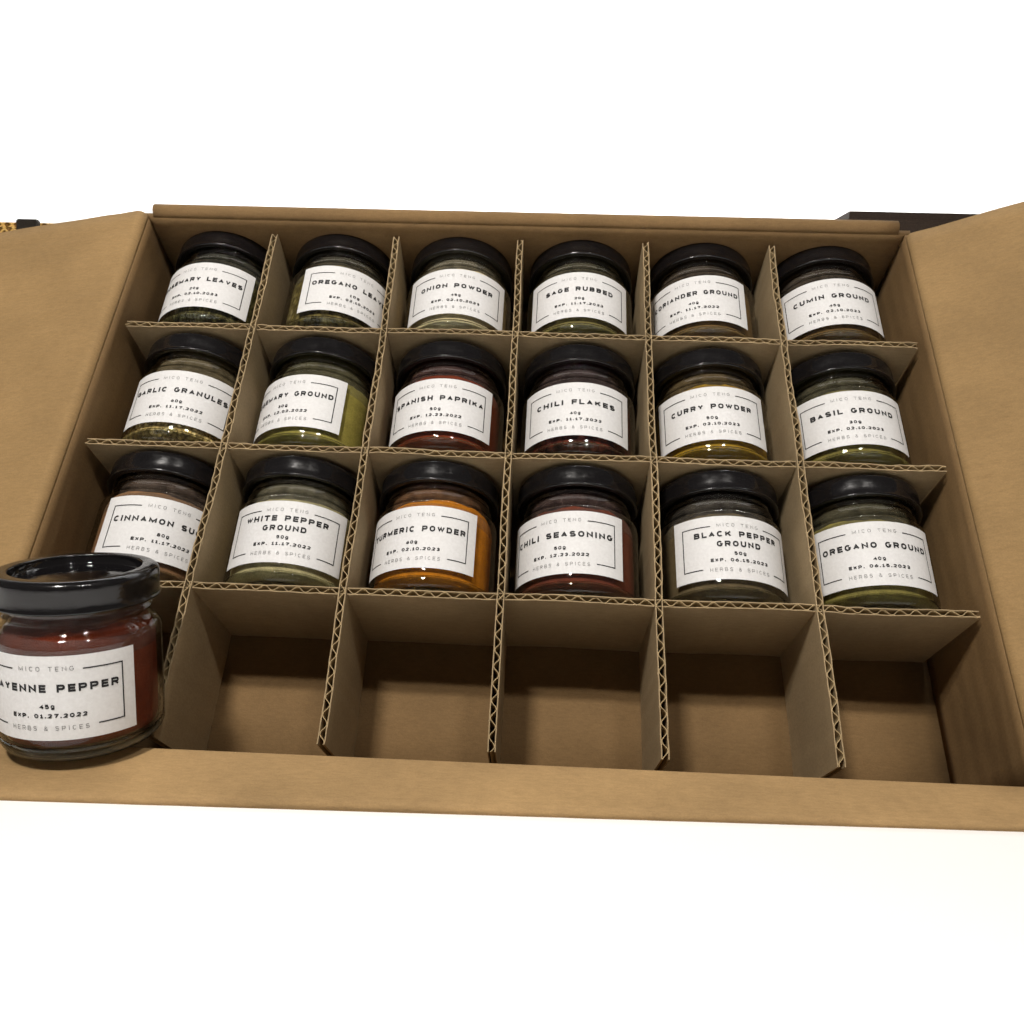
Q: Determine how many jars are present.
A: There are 19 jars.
